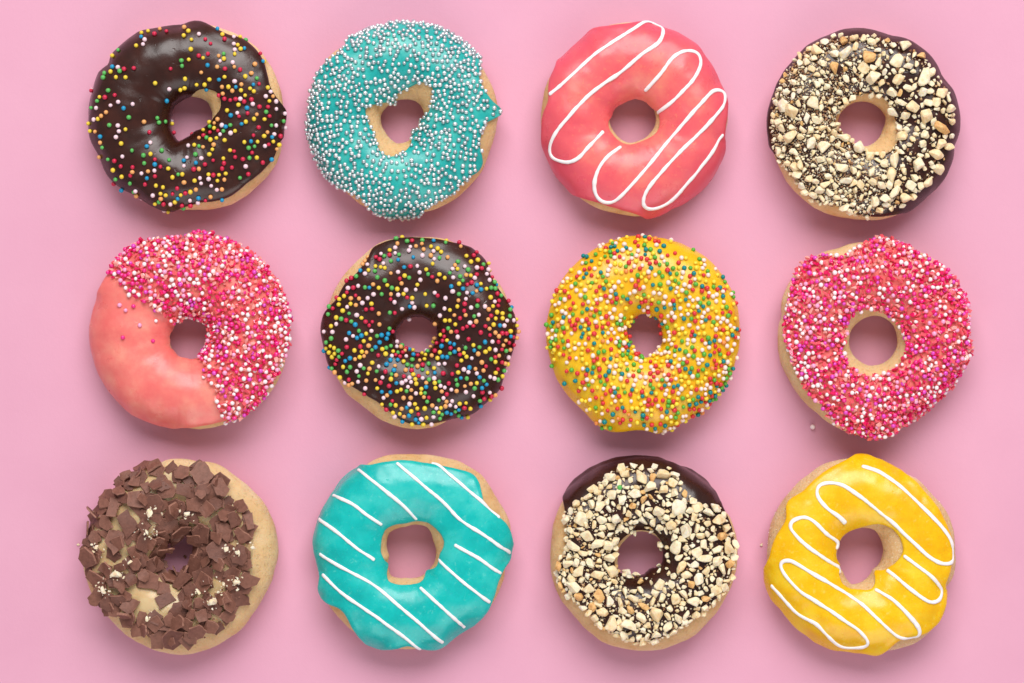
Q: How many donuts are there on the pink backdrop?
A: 12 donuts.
